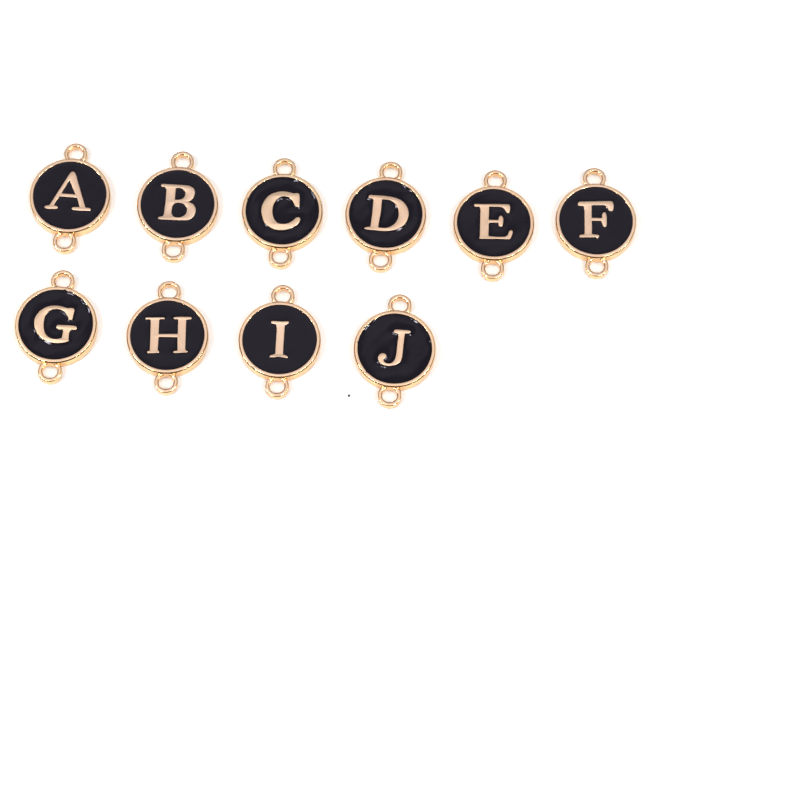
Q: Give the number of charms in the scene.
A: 10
